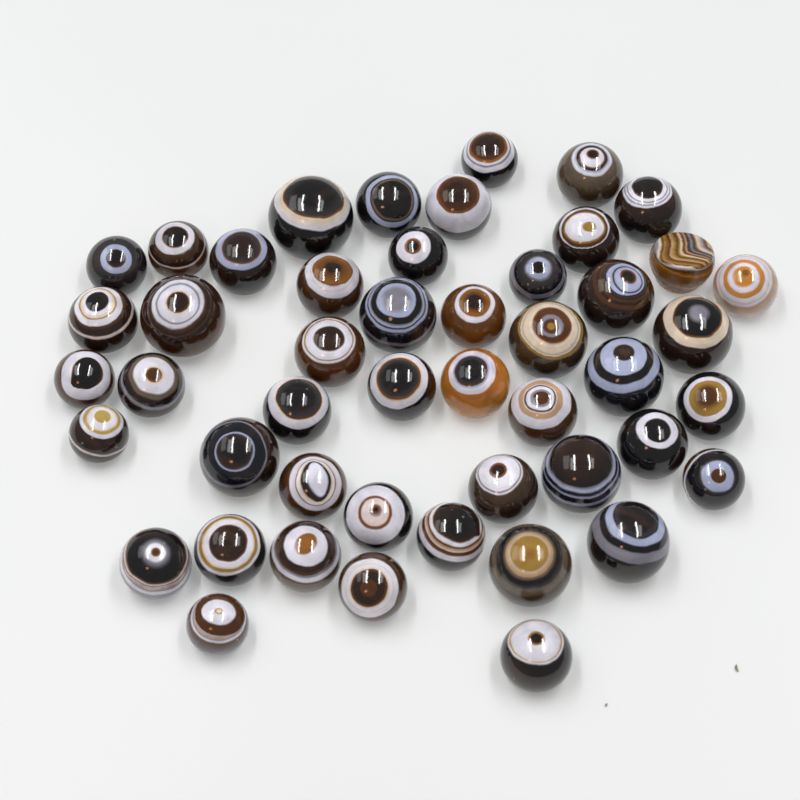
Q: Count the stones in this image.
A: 48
